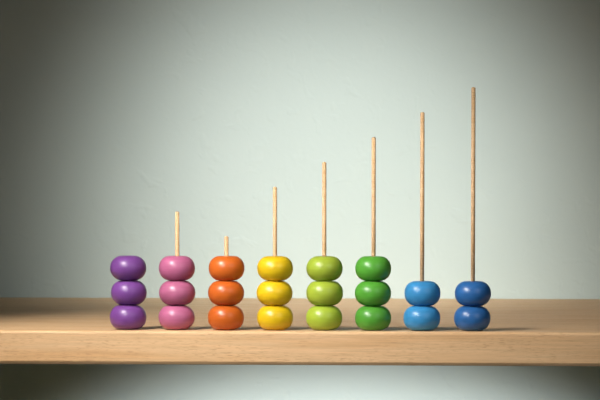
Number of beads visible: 22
